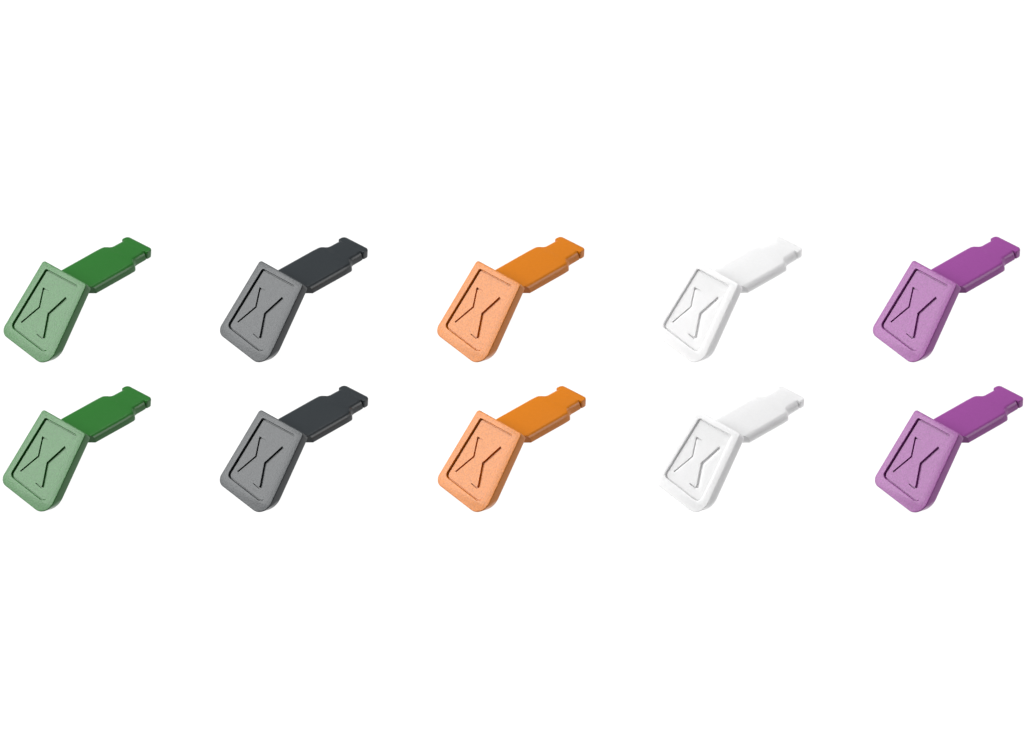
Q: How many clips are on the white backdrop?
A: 10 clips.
